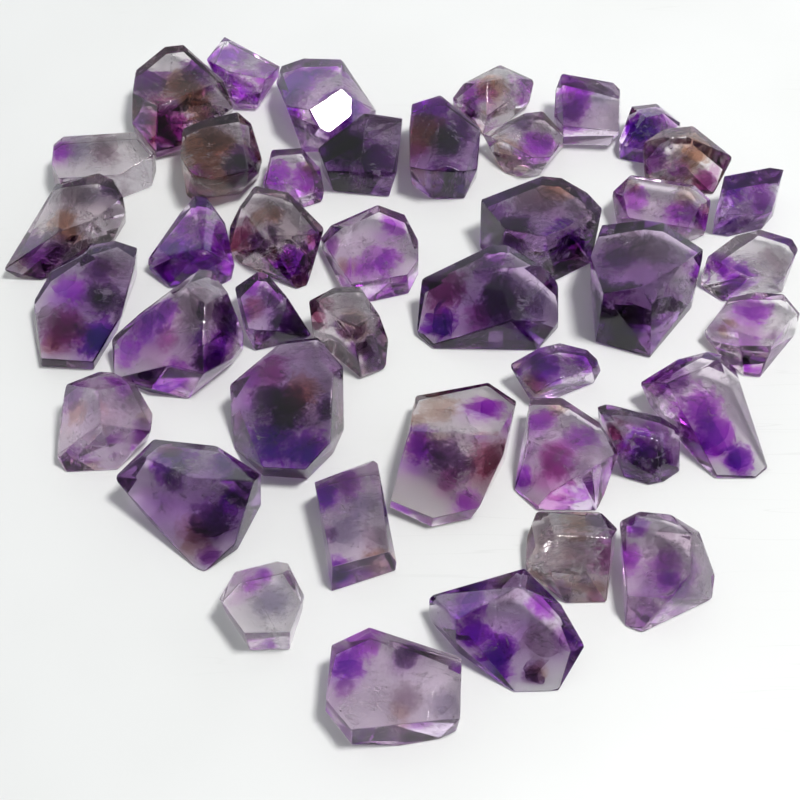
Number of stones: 42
